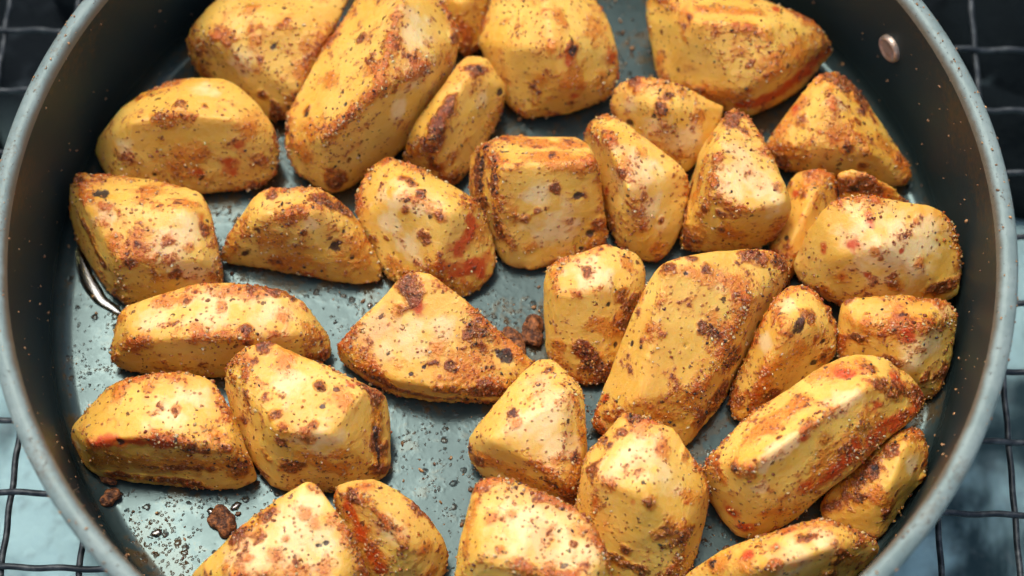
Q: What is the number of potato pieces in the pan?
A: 34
